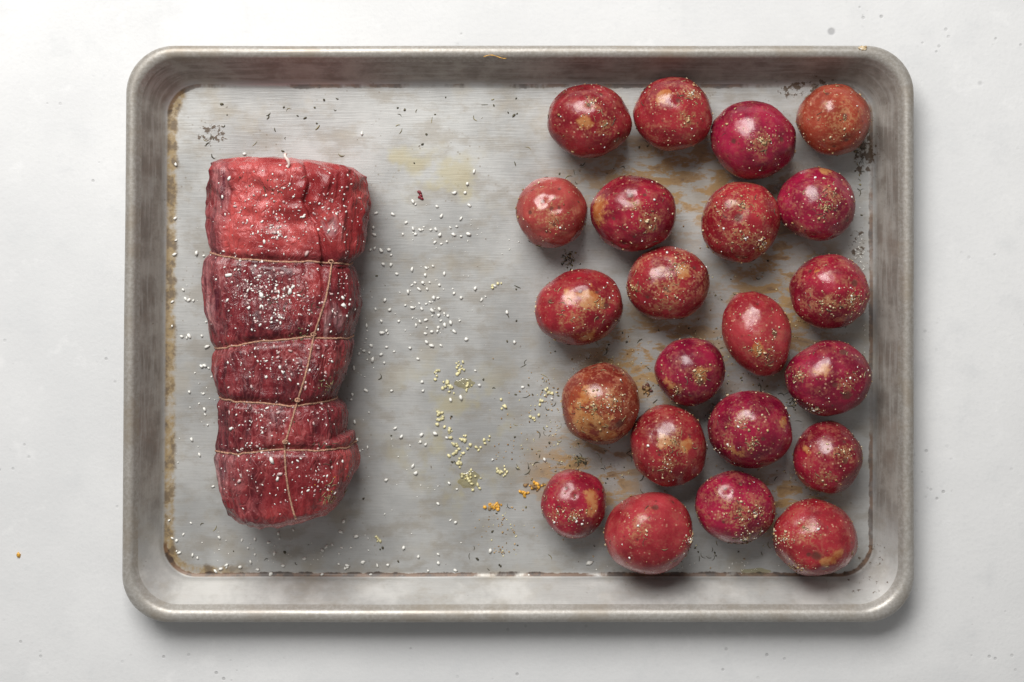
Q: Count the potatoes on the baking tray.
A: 22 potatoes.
